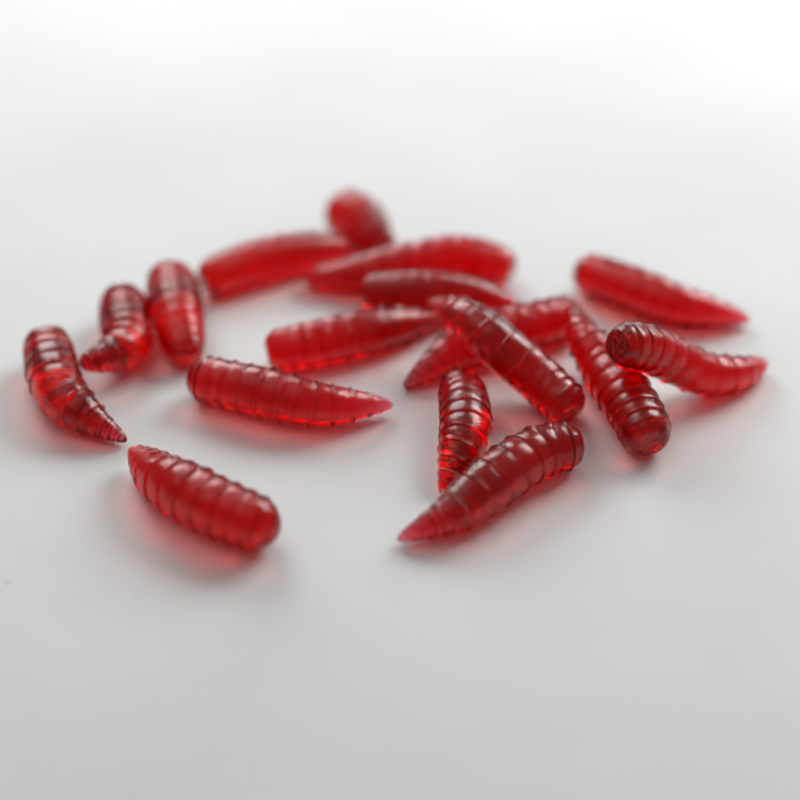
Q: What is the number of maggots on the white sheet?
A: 17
